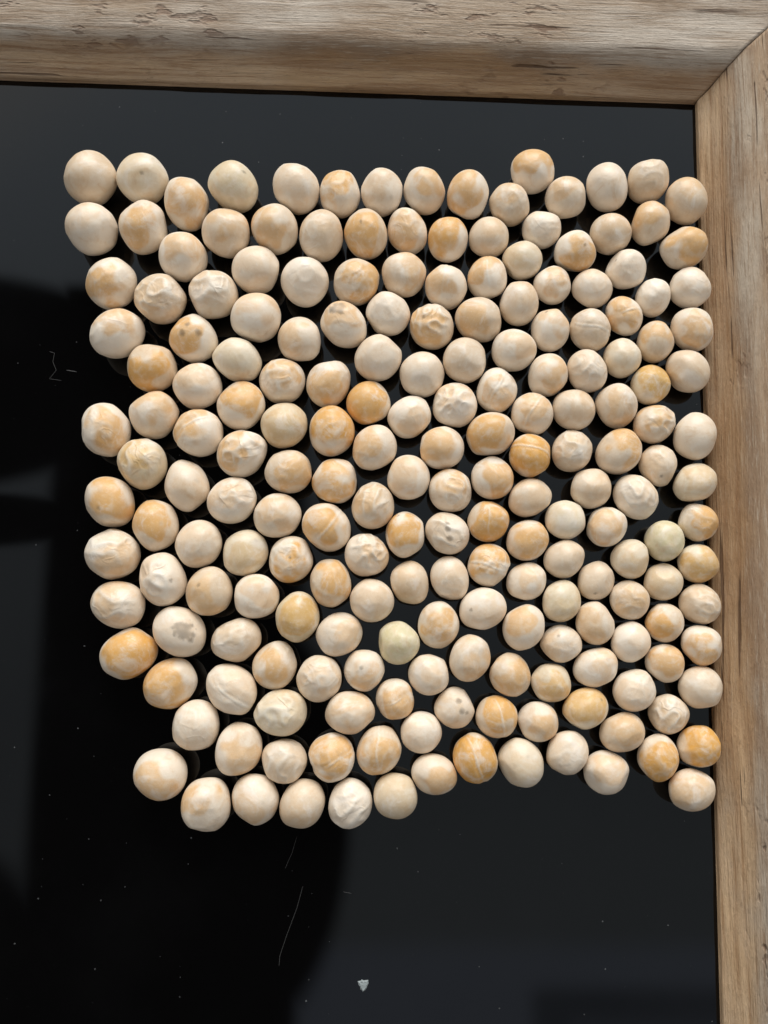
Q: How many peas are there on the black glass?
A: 200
